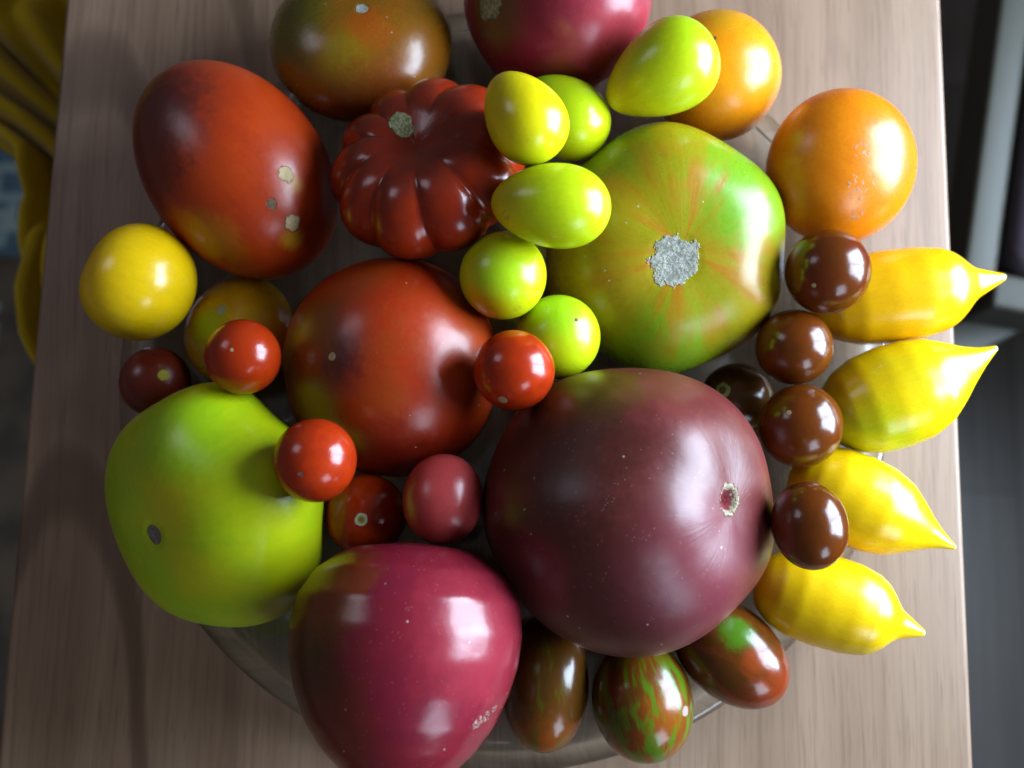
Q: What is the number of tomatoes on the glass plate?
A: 37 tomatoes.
